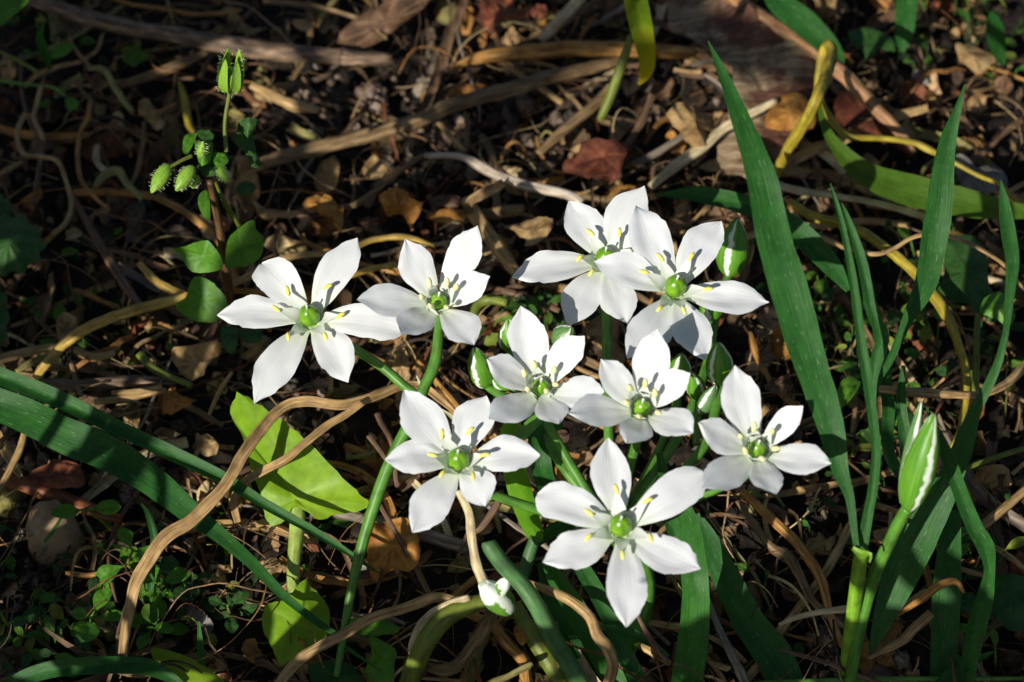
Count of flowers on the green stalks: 9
